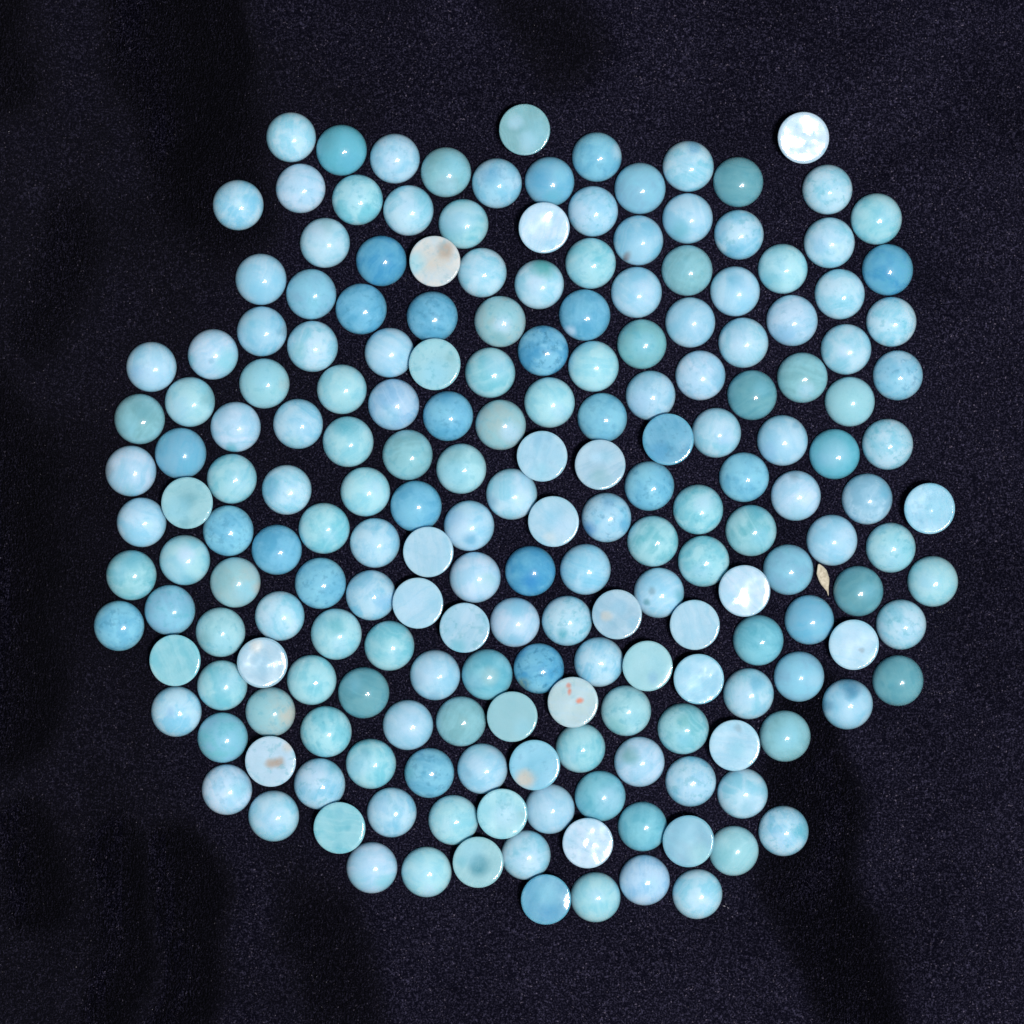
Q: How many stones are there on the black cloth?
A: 200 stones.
